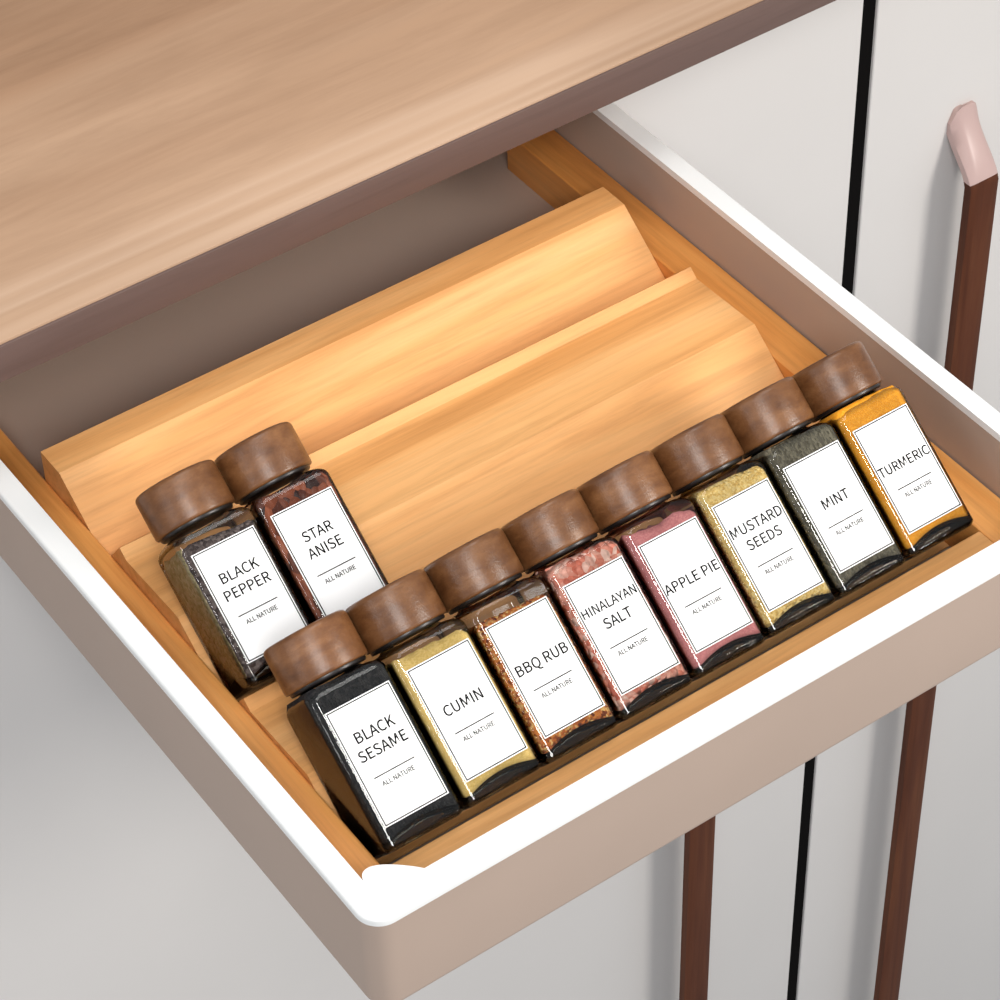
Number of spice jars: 10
